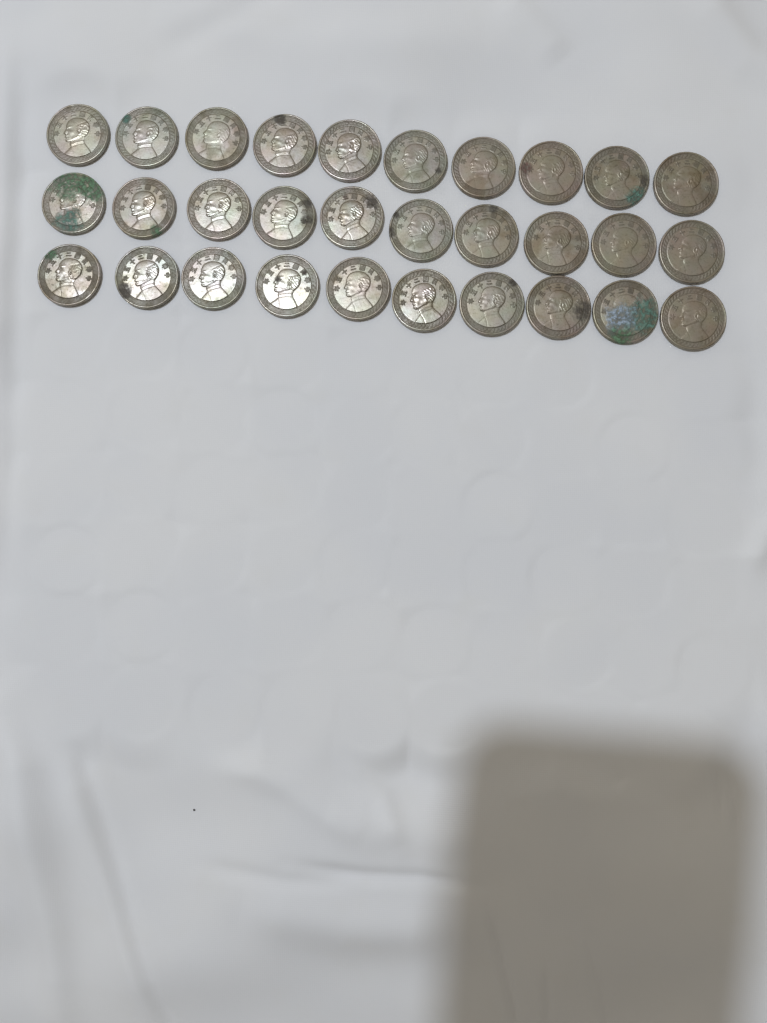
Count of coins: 30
